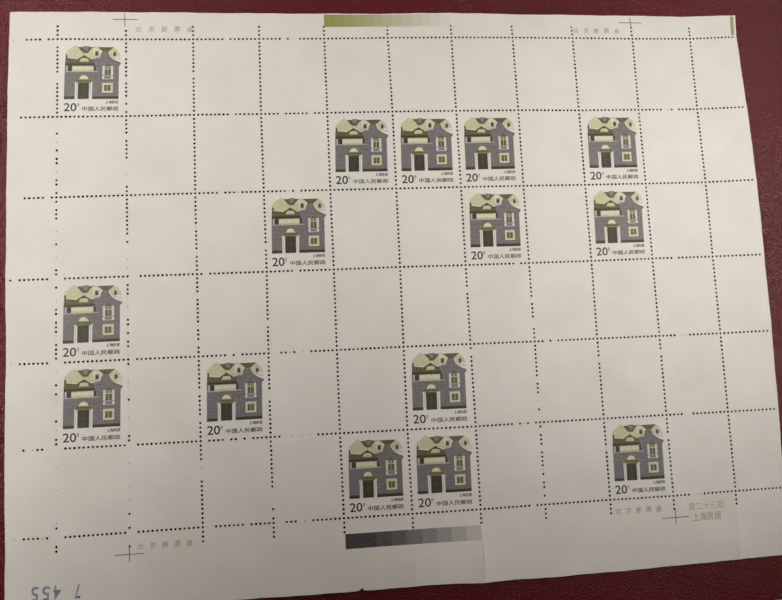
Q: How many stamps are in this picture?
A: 15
